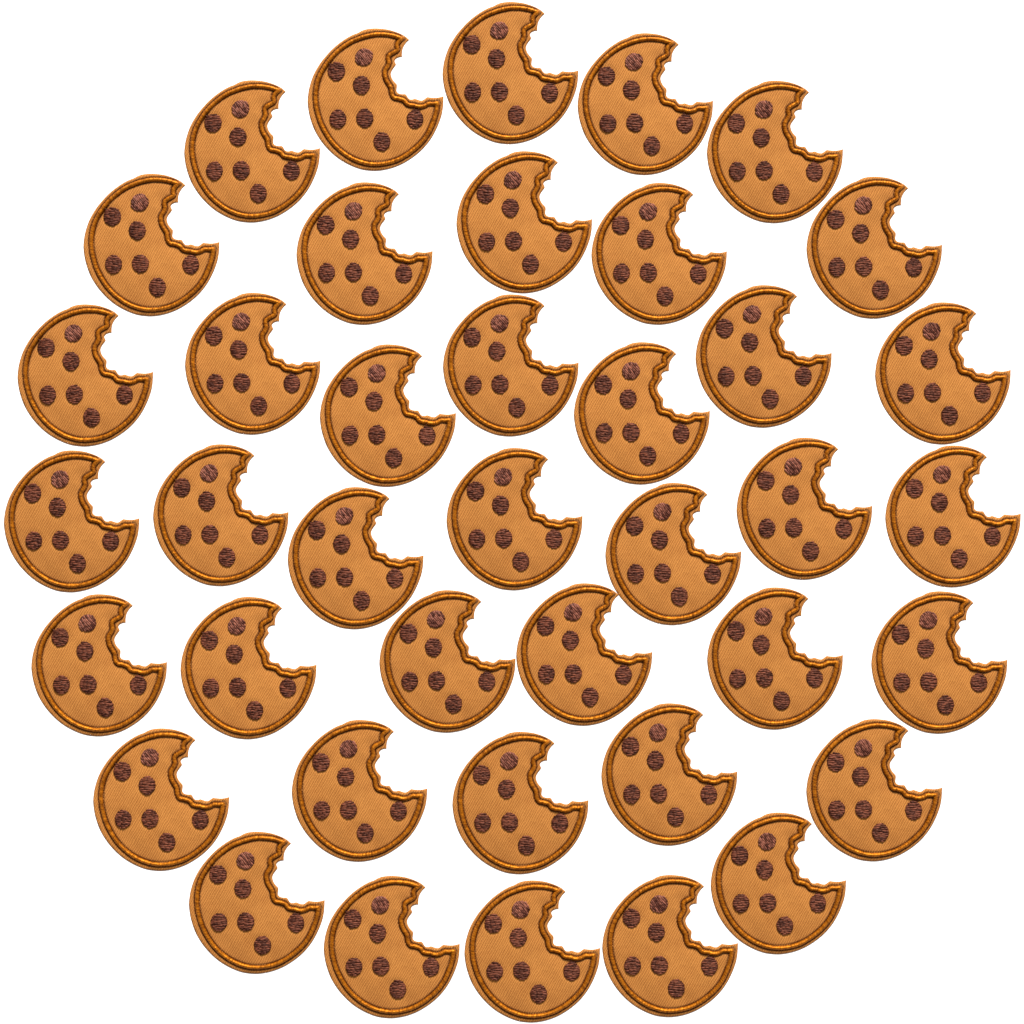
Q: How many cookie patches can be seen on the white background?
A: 40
